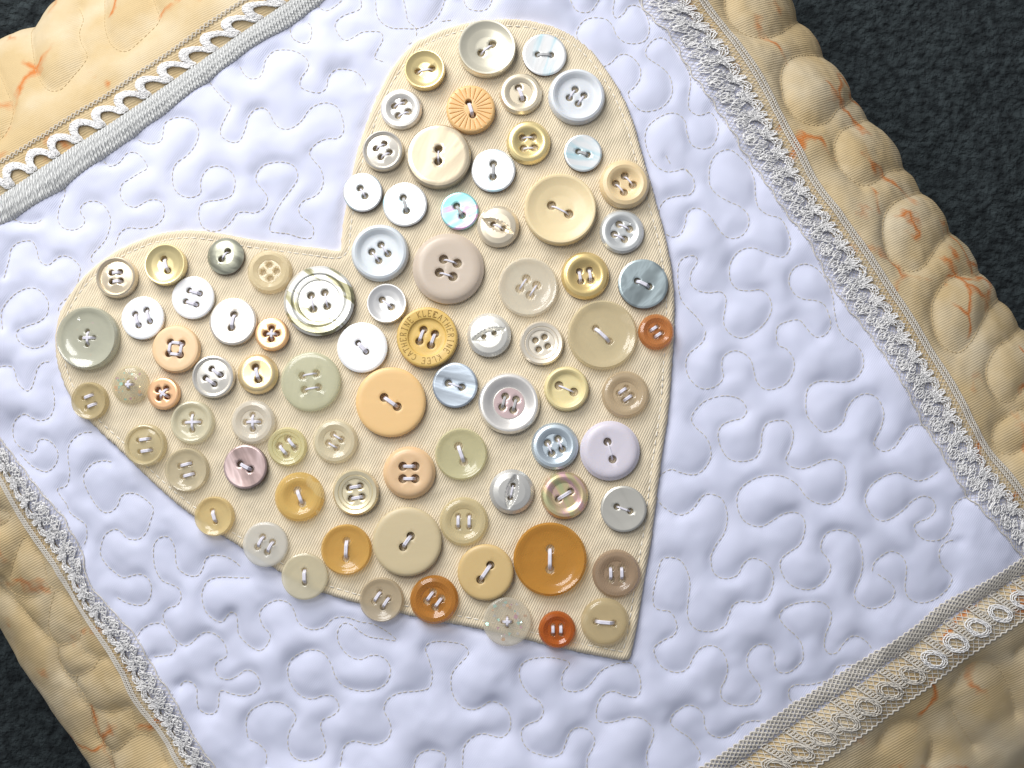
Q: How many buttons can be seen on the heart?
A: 83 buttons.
